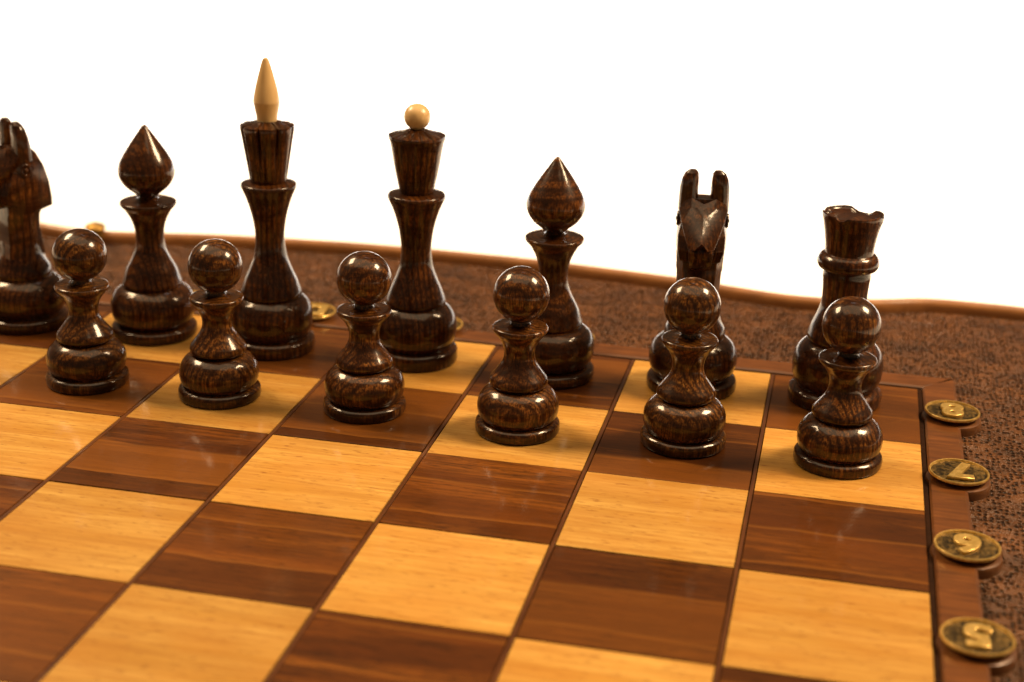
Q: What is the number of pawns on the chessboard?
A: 6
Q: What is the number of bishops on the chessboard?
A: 2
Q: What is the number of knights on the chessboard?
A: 2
